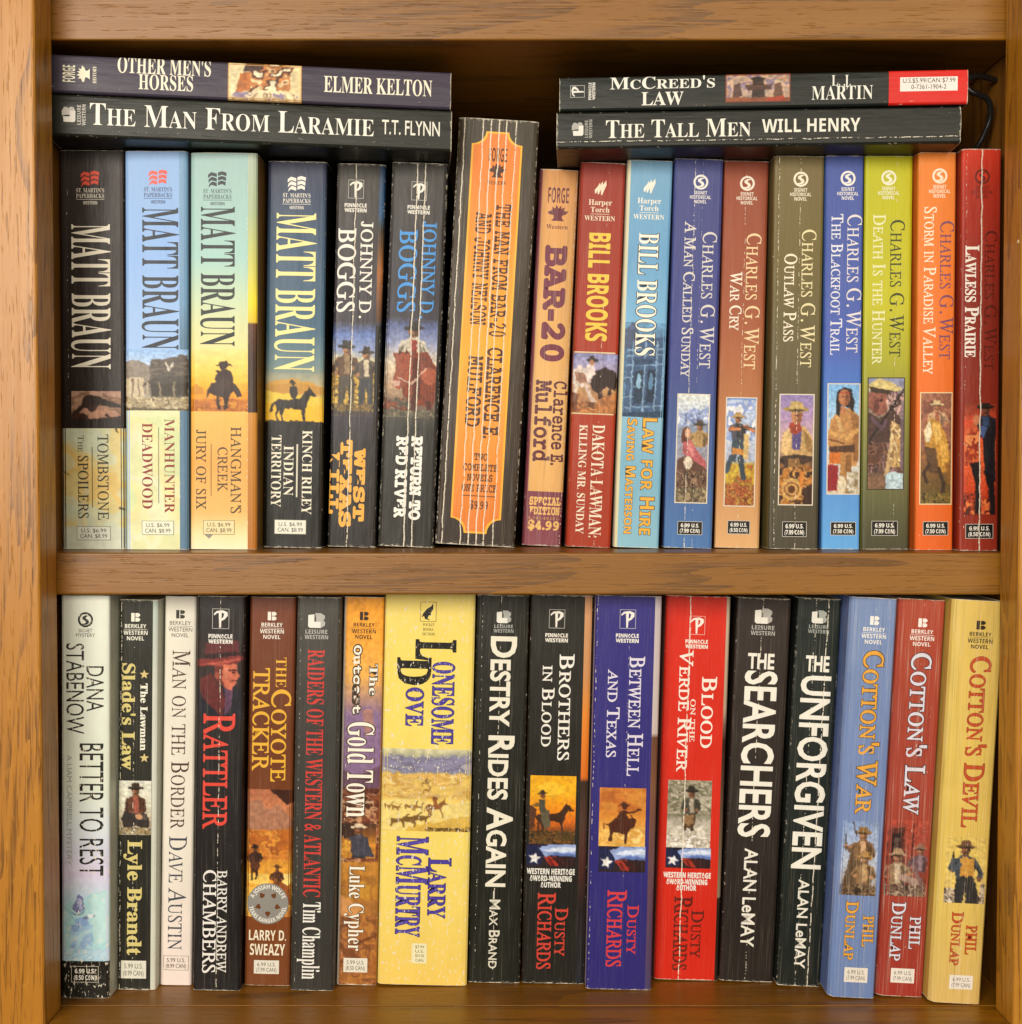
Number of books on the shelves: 38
